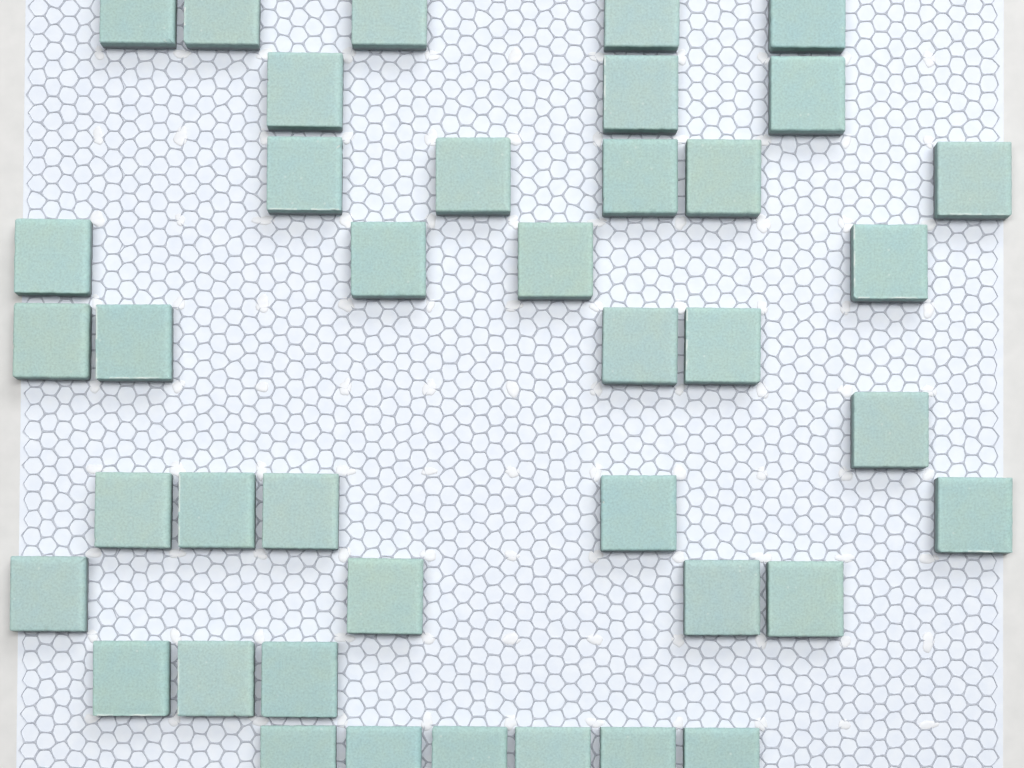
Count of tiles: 40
